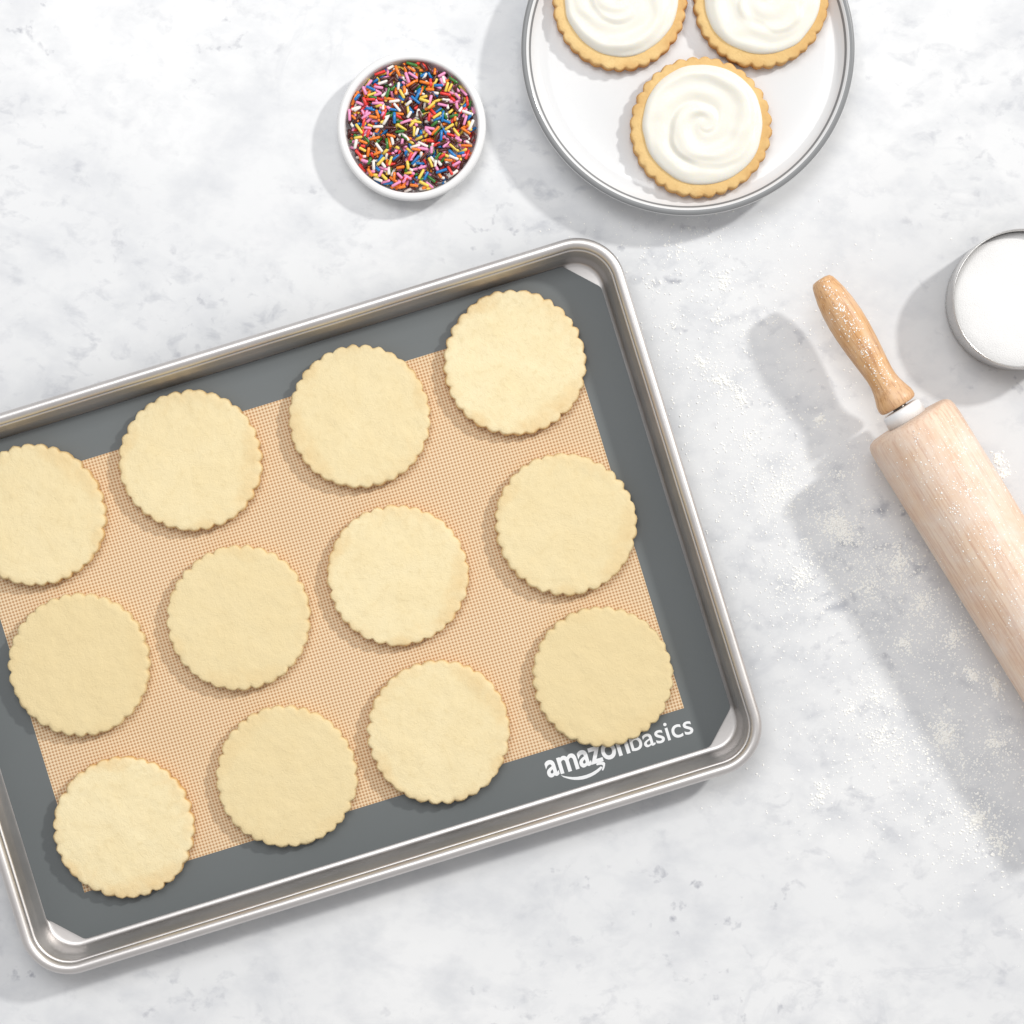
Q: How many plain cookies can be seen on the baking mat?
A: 12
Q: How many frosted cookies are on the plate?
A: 3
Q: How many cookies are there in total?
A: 15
